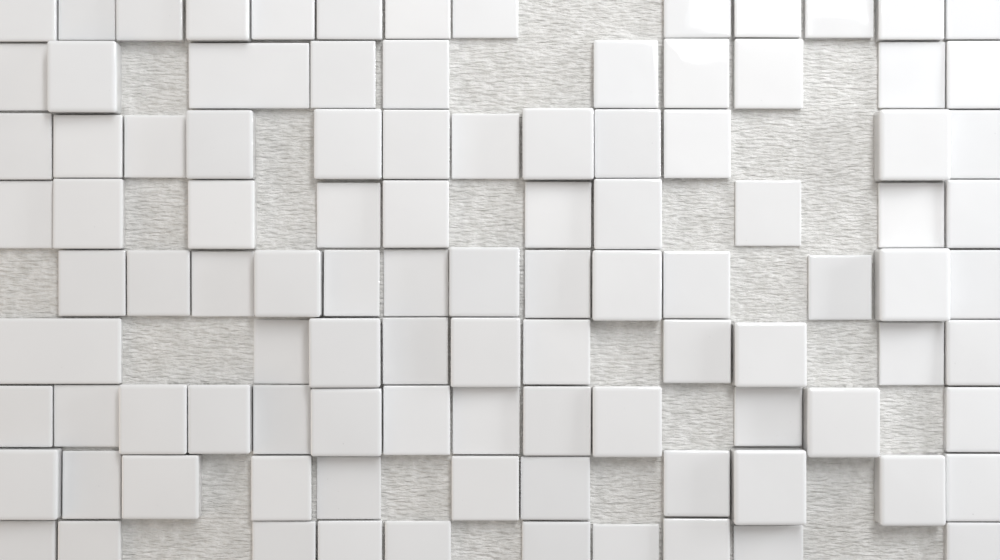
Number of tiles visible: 102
